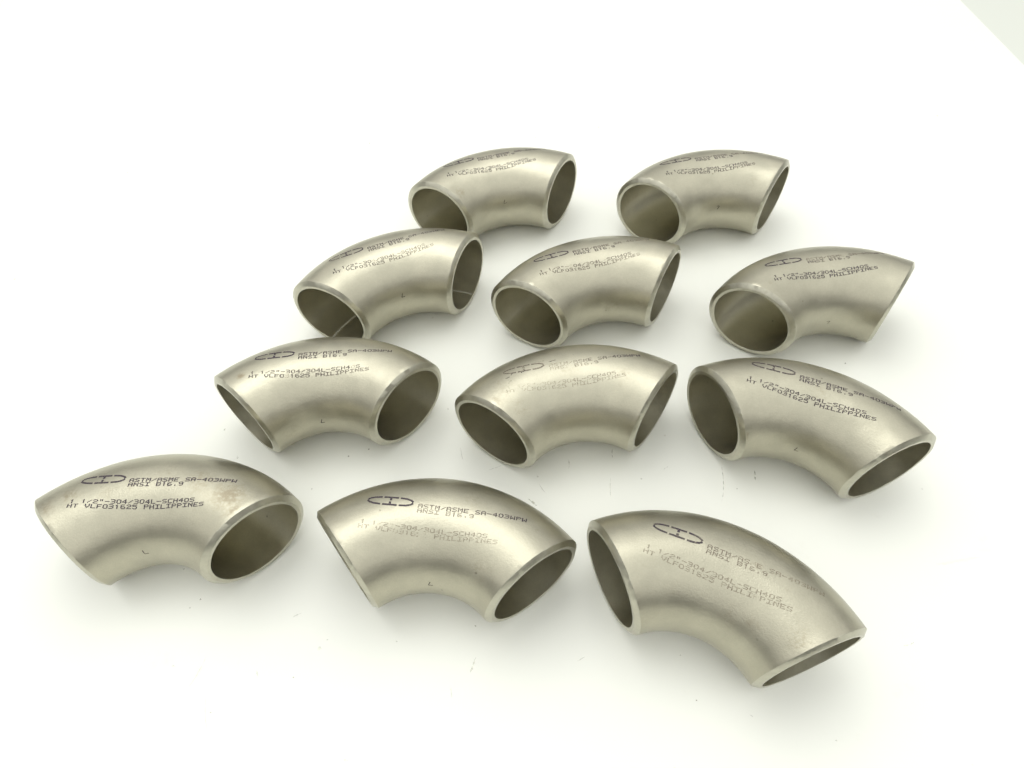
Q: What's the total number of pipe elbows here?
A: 11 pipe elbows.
